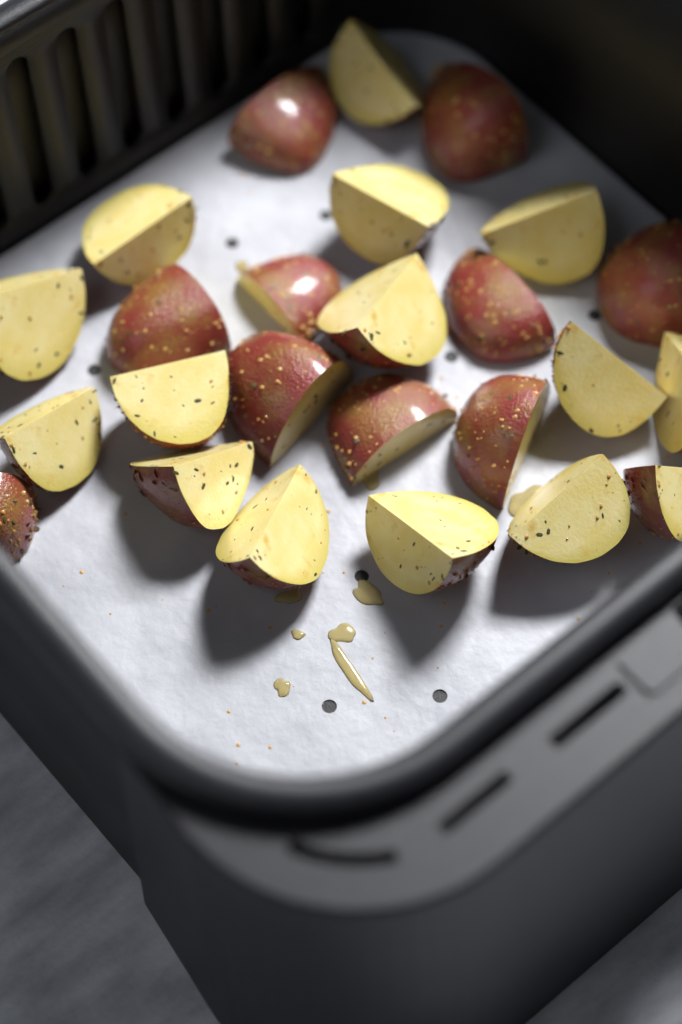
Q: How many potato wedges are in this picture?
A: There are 25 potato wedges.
